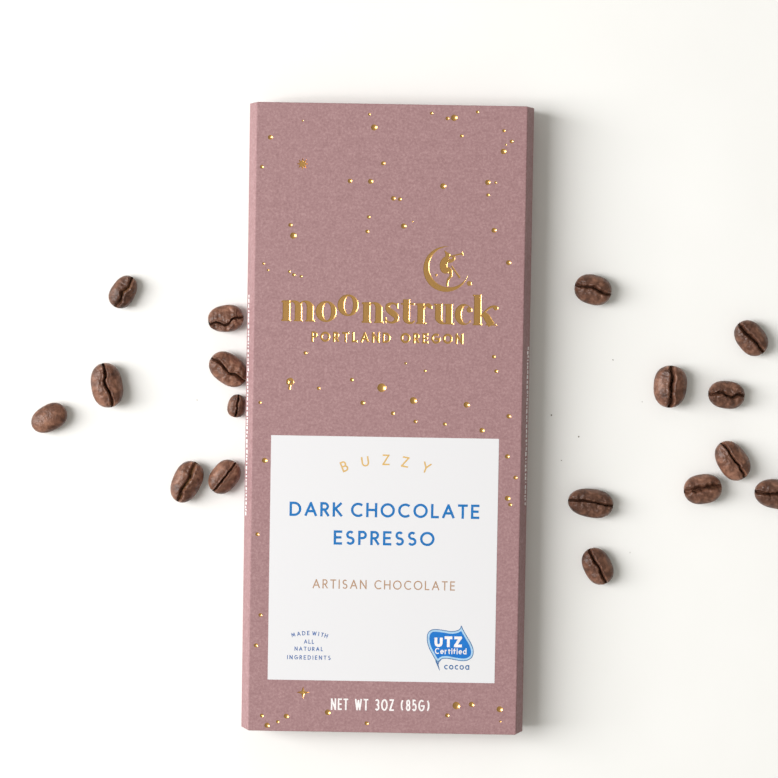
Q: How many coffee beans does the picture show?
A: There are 17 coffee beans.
